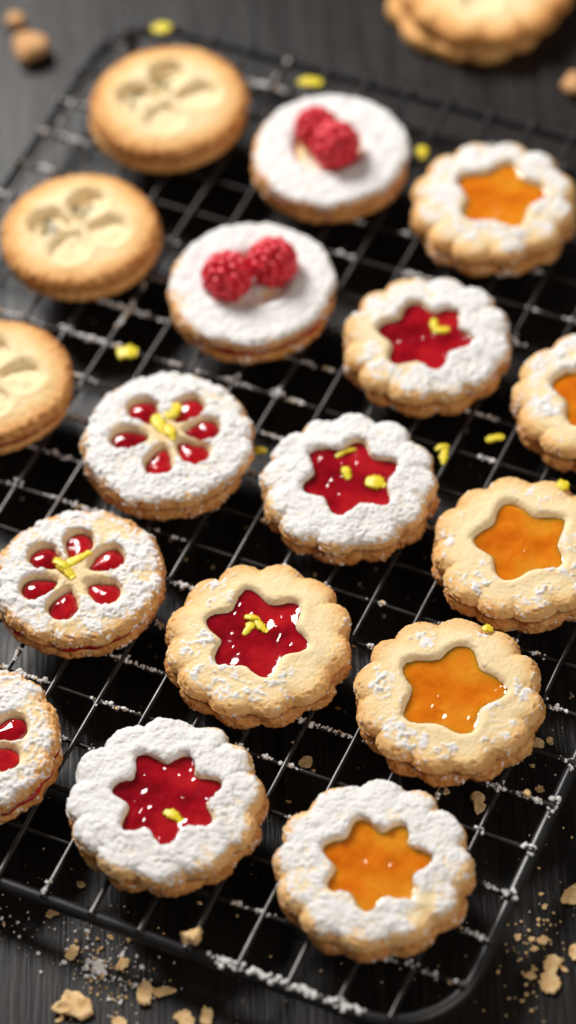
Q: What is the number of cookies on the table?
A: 18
